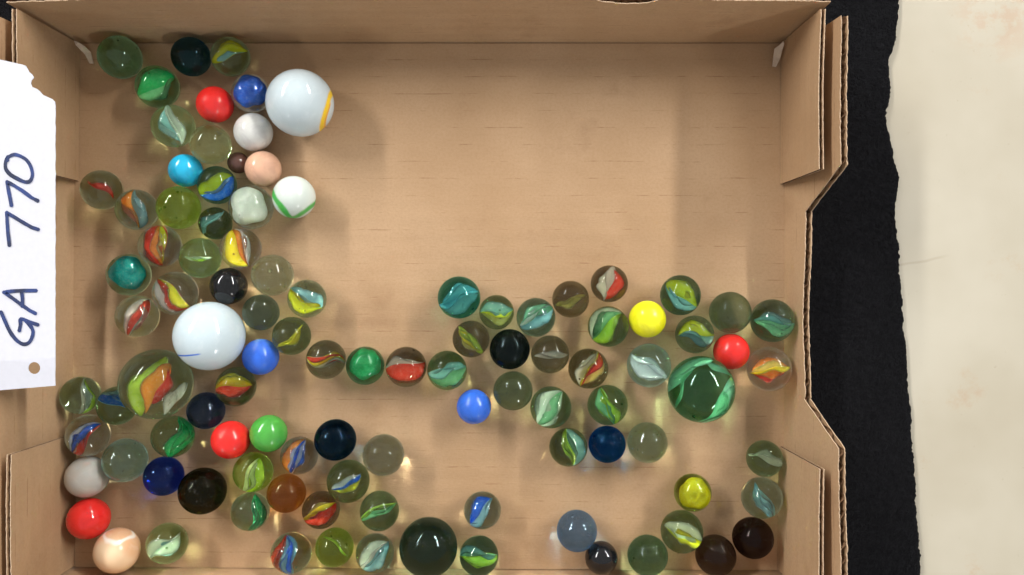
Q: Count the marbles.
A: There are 103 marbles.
